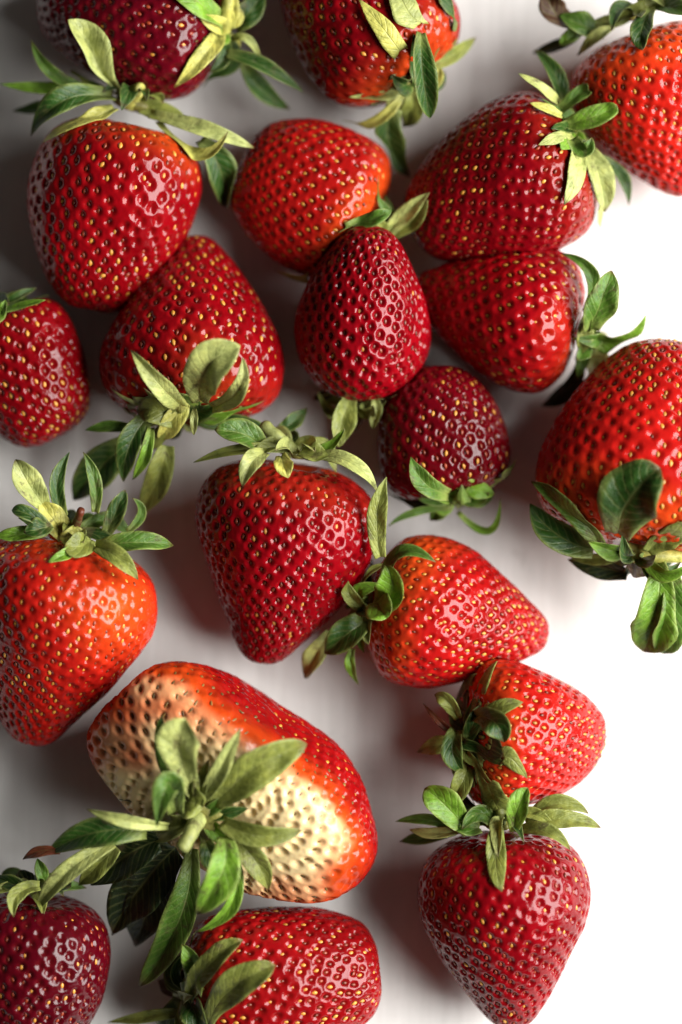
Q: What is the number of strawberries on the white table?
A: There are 20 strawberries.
